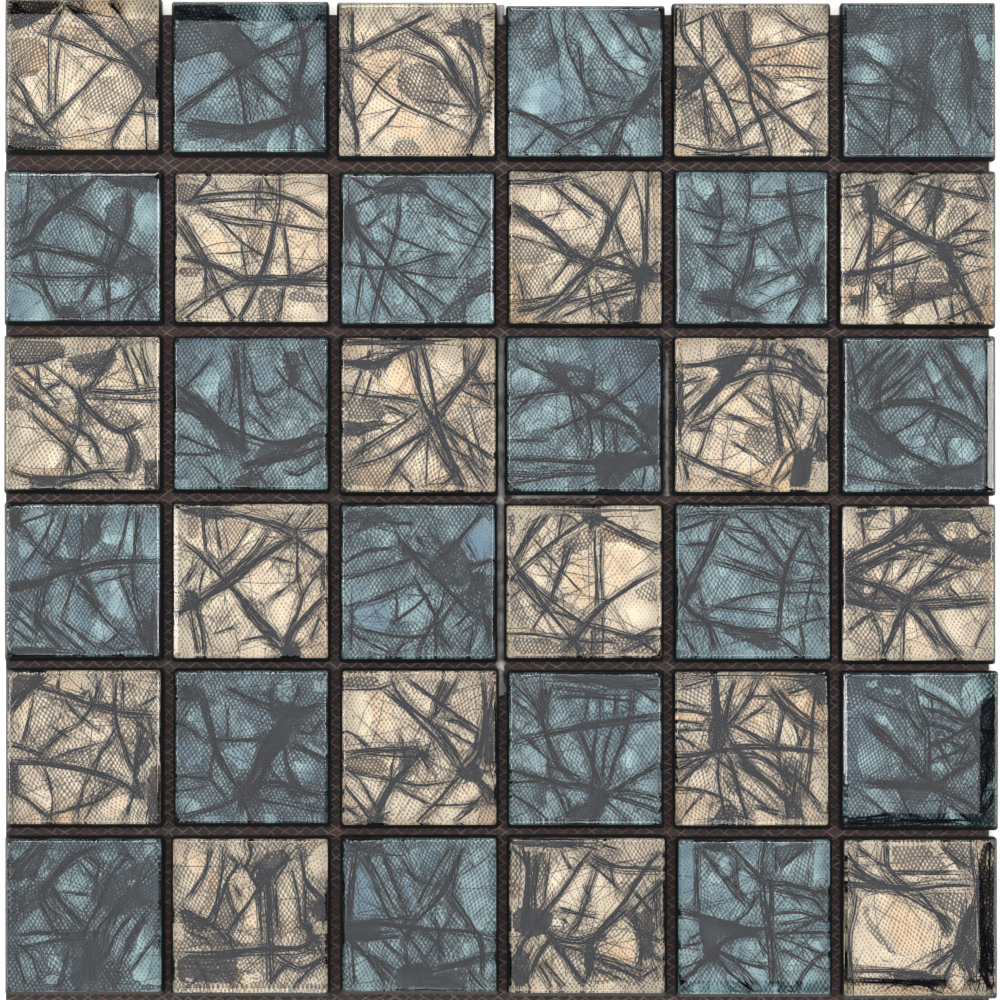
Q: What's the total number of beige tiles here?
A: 18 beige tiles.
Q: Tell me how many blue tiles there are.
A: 18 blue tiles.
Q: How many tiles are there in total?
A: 36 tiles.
